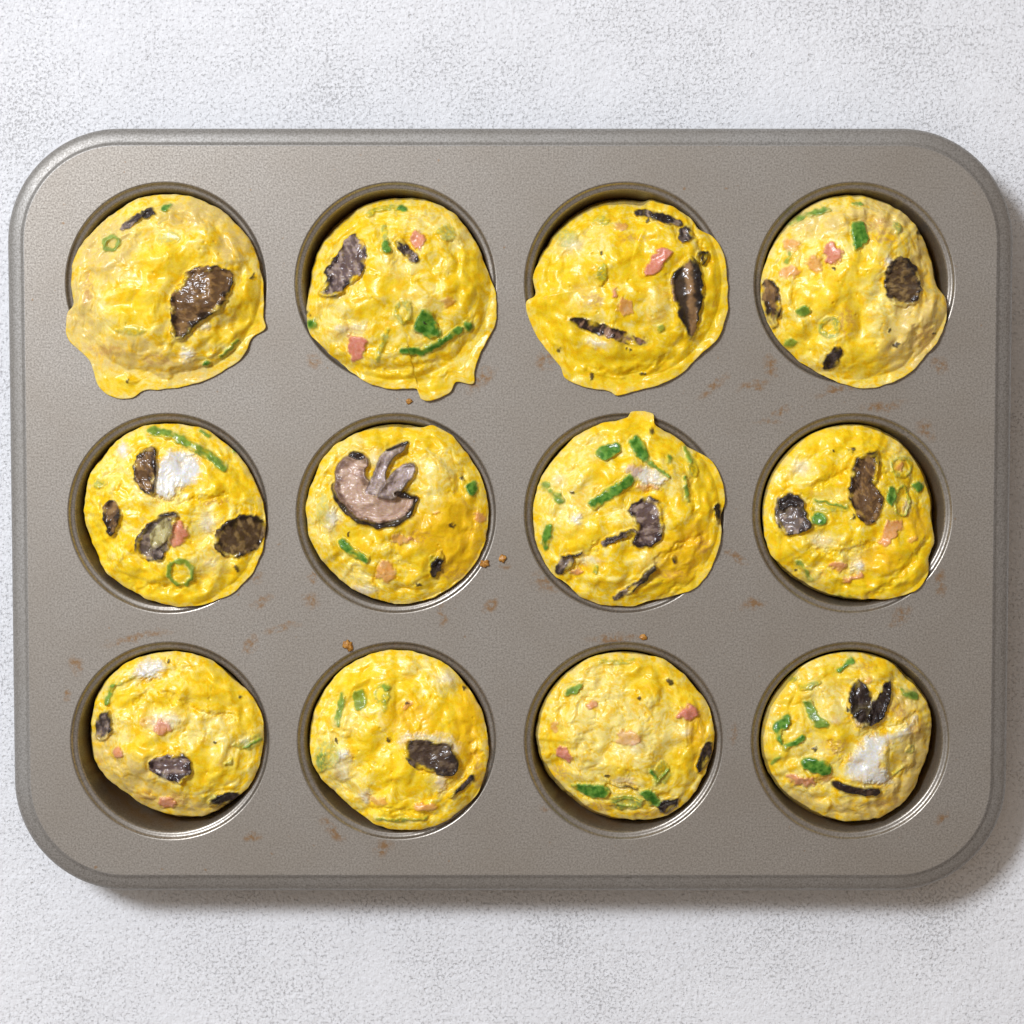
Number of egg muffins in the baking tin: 12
